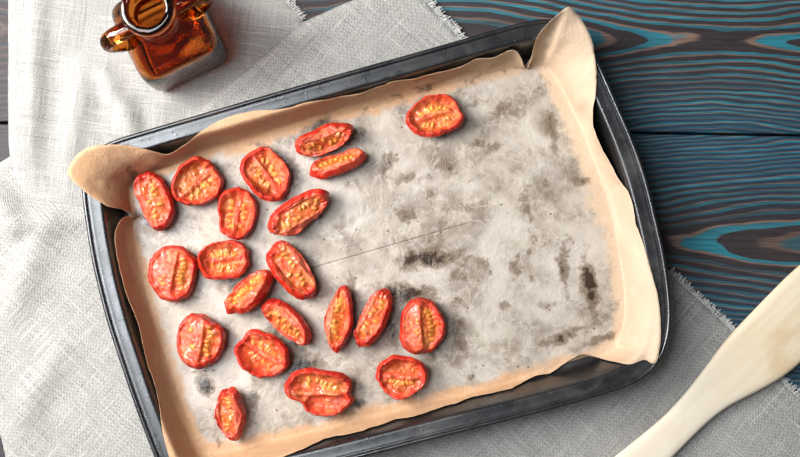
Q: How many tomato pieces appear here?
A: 21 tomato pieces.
